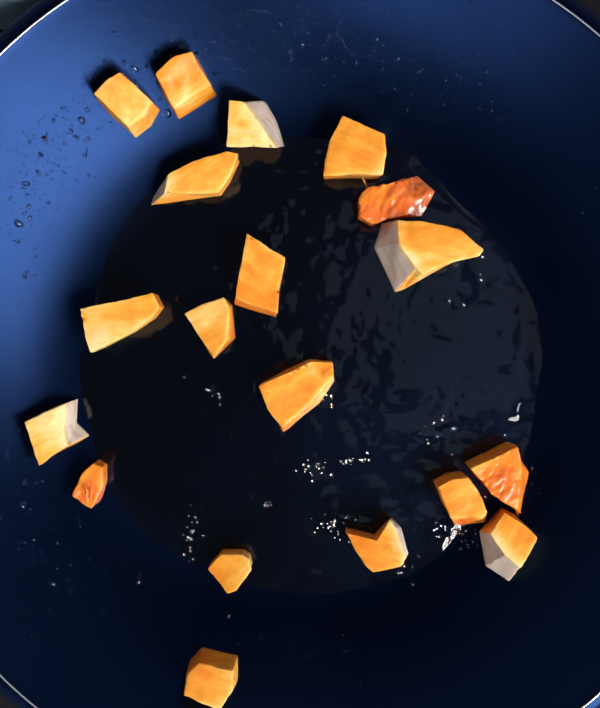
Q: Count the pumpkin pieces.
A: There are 19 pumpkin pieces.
